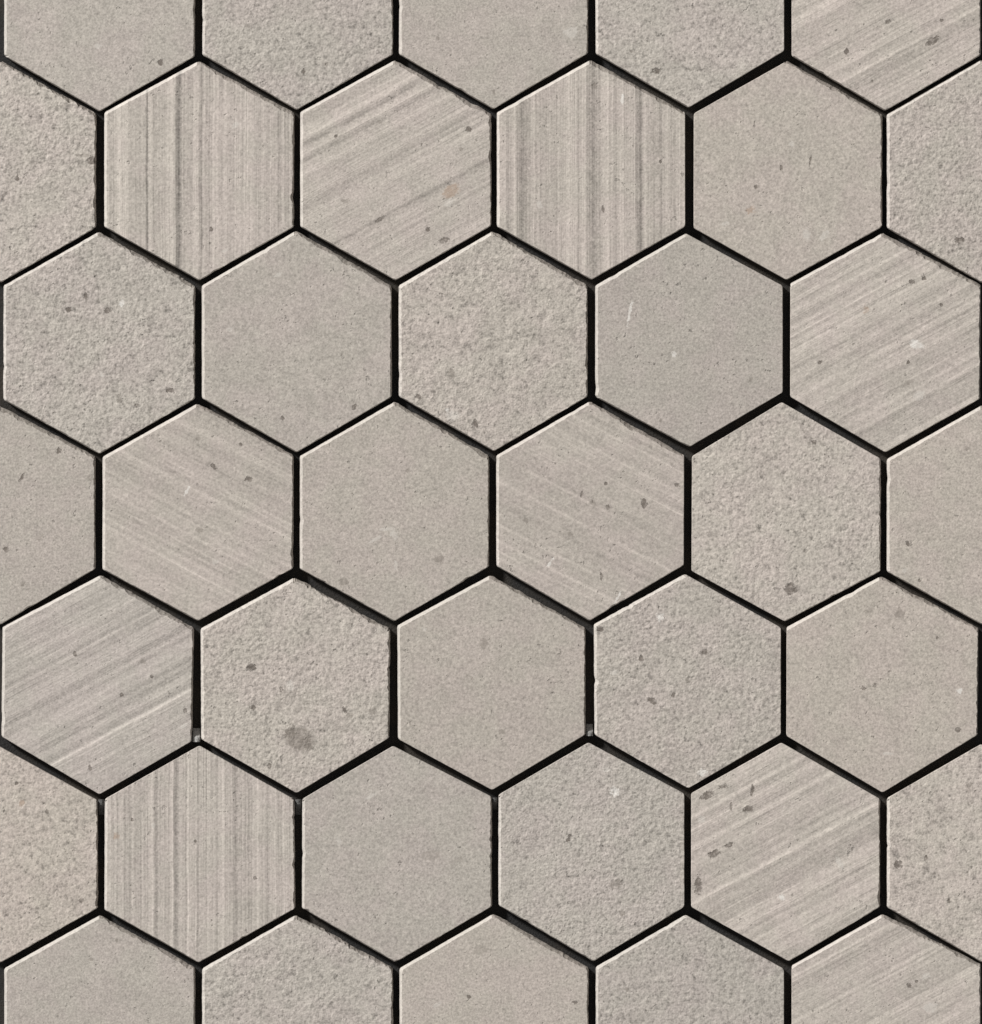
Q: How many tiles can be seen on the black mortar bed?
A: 38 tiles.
